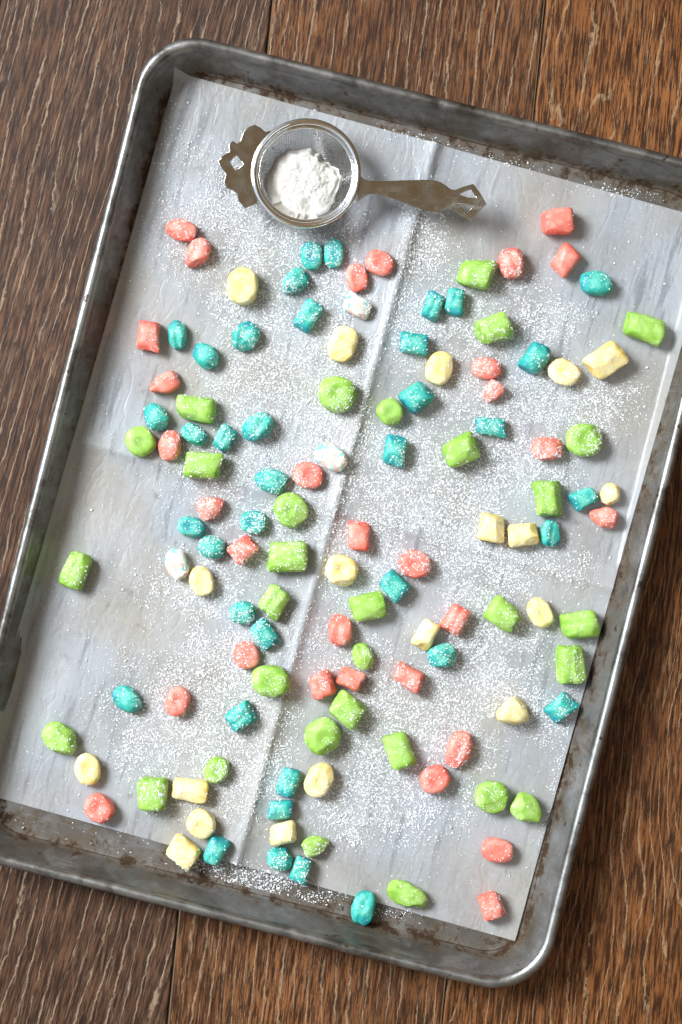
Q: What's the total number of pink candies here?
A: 31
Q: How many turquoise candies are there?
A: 38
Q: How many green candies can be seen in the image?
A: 31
